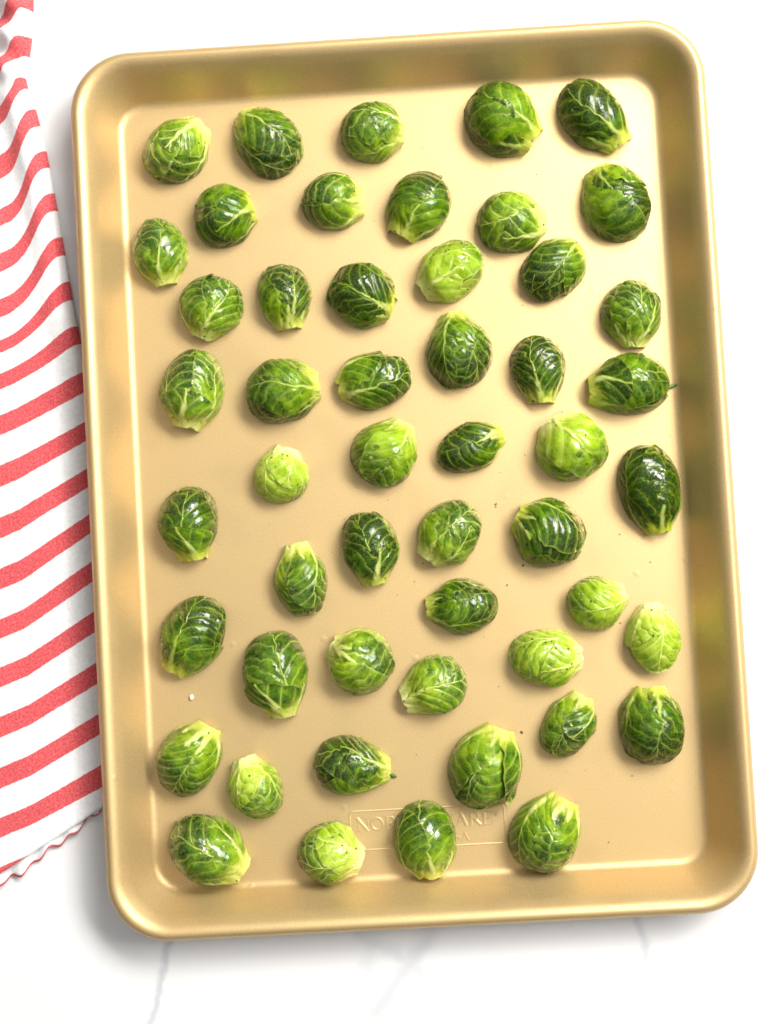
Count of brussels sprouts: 51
